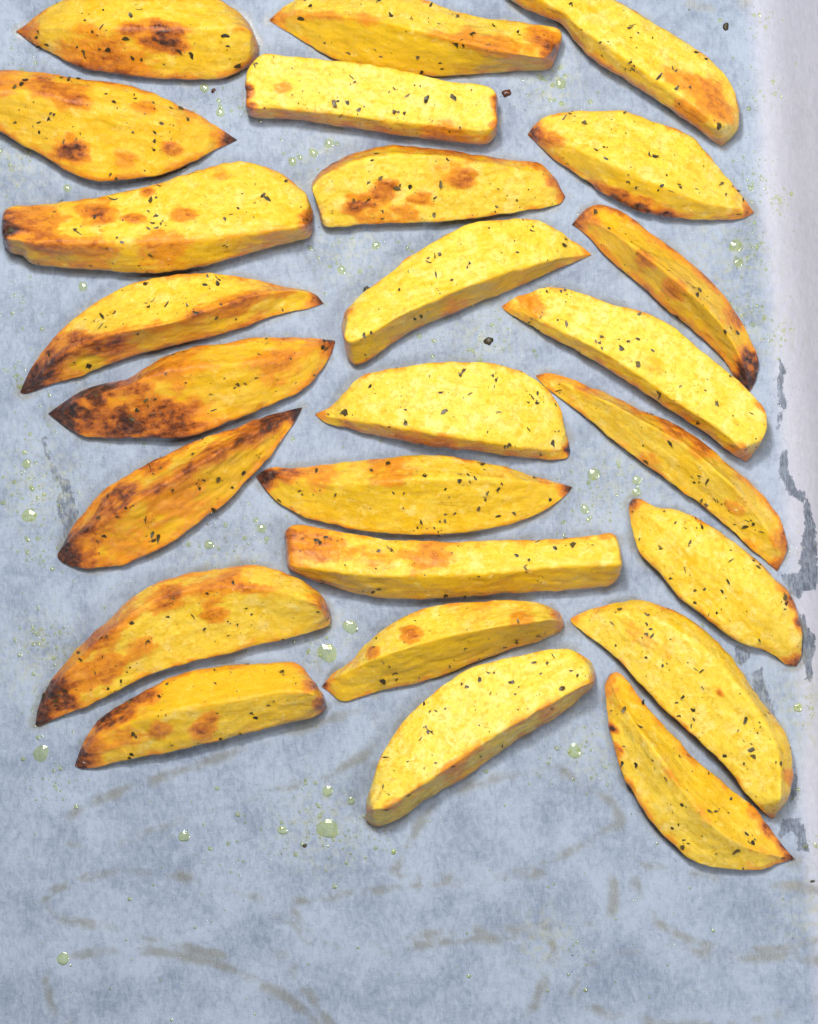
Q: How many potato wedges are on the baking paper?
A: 25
